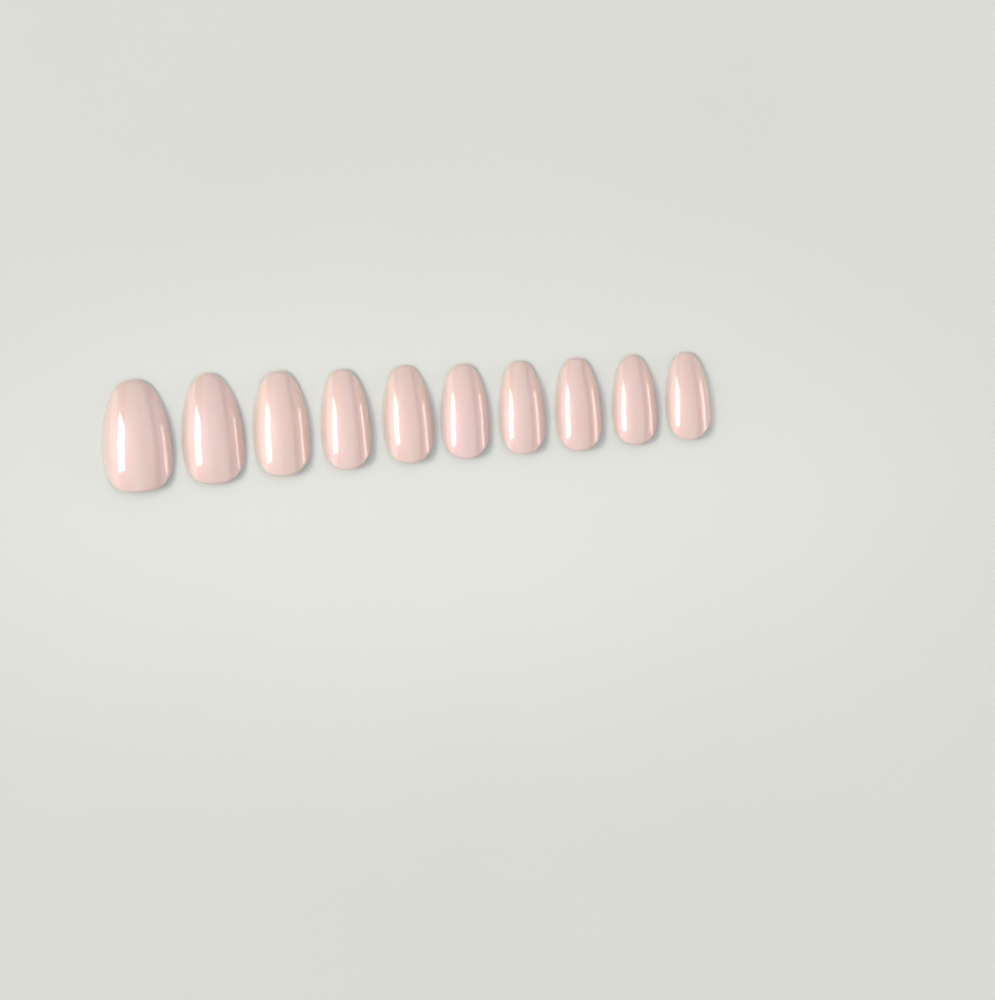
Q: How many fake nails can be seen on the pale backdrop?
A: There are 10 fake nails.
